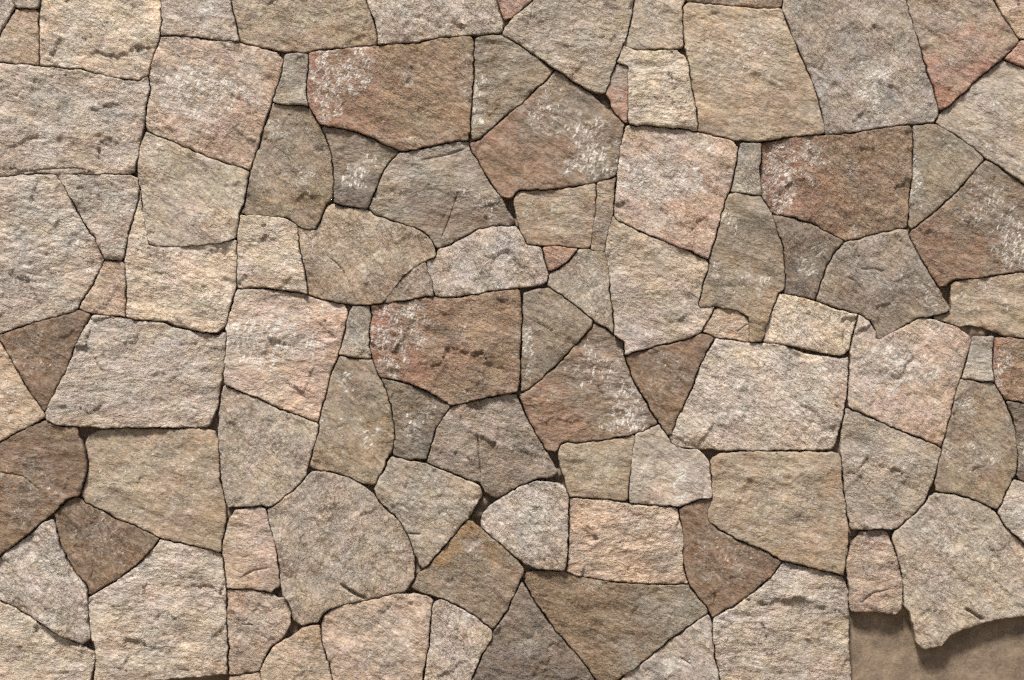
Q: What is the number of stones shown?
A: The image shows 101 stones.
